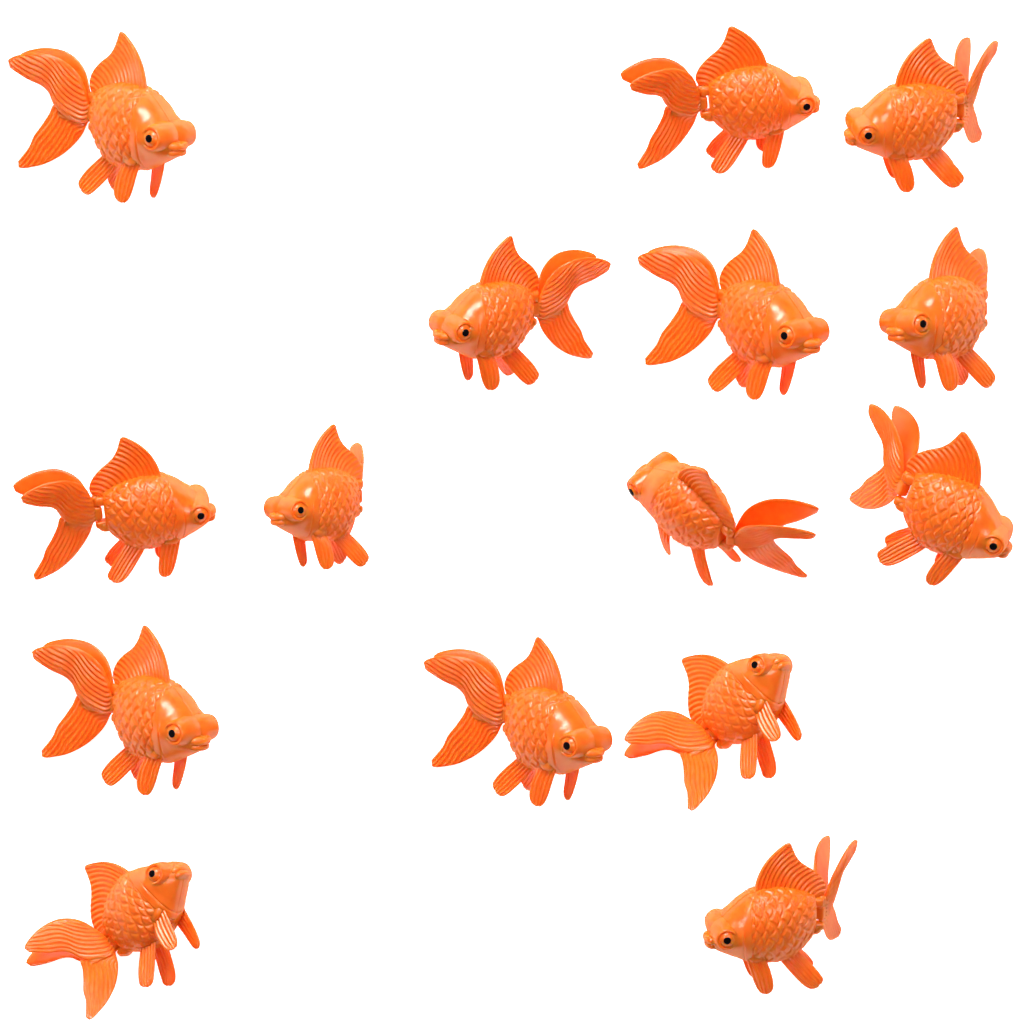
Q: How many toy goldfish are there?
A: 15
